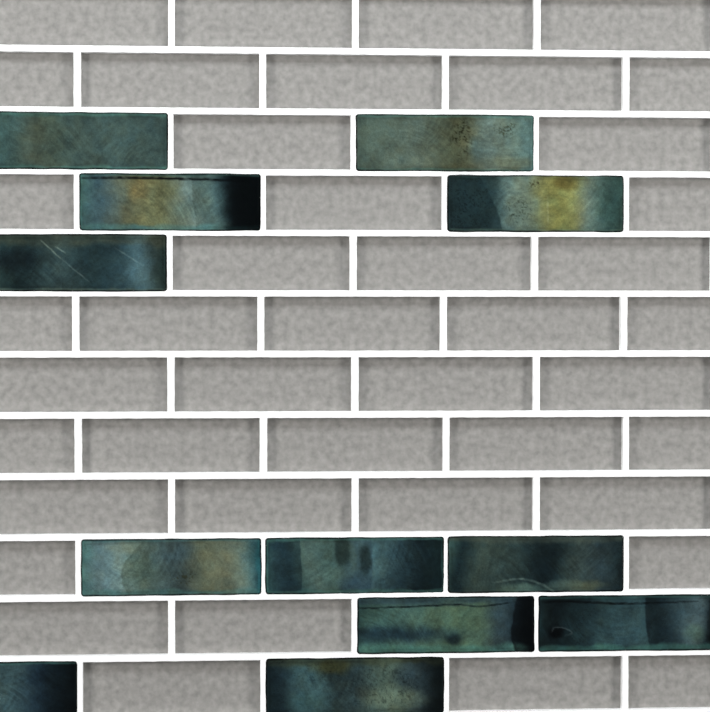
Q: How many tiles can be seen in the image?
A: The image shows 12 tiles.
